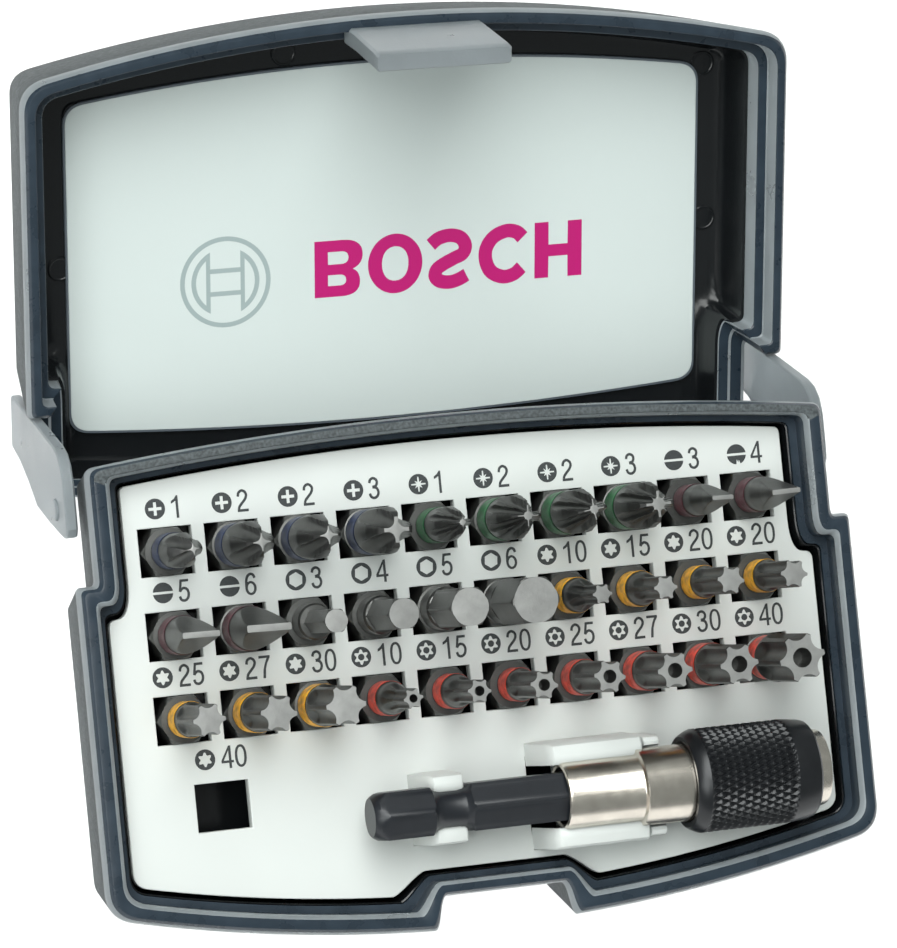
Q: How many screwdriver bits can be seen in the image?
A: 30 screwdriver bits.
